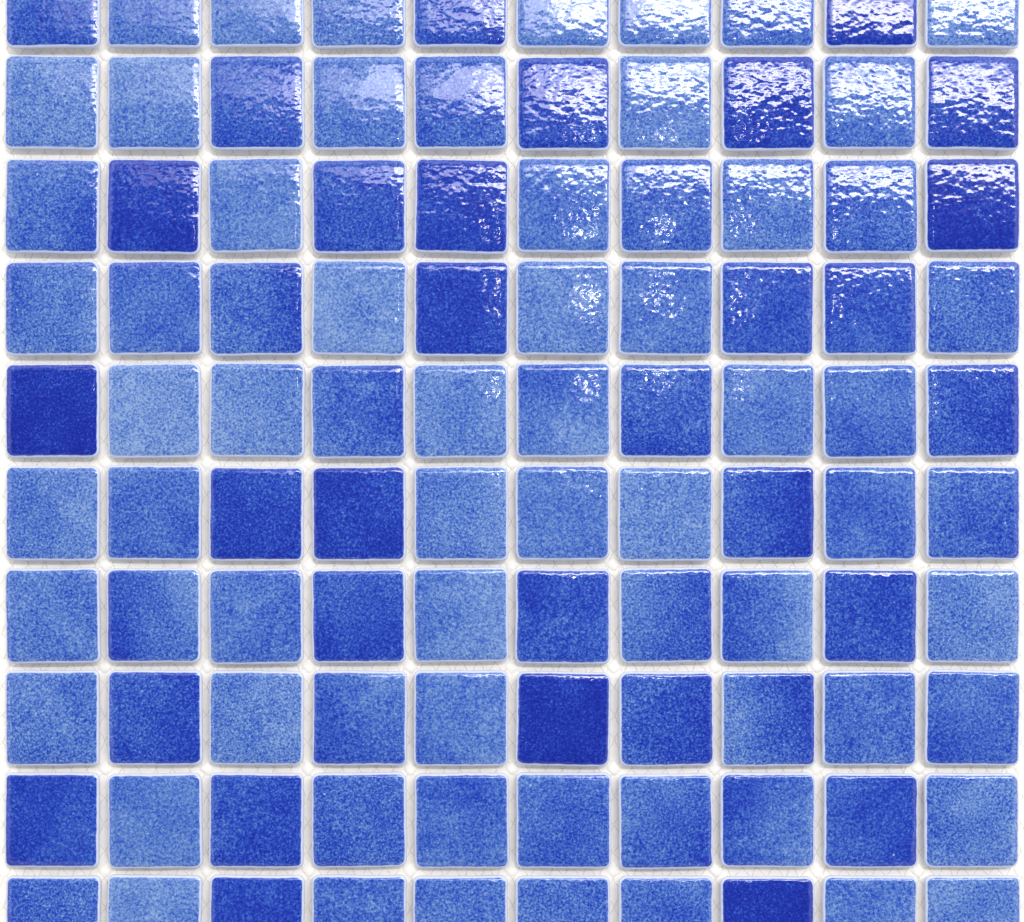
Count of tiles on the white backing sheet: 100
